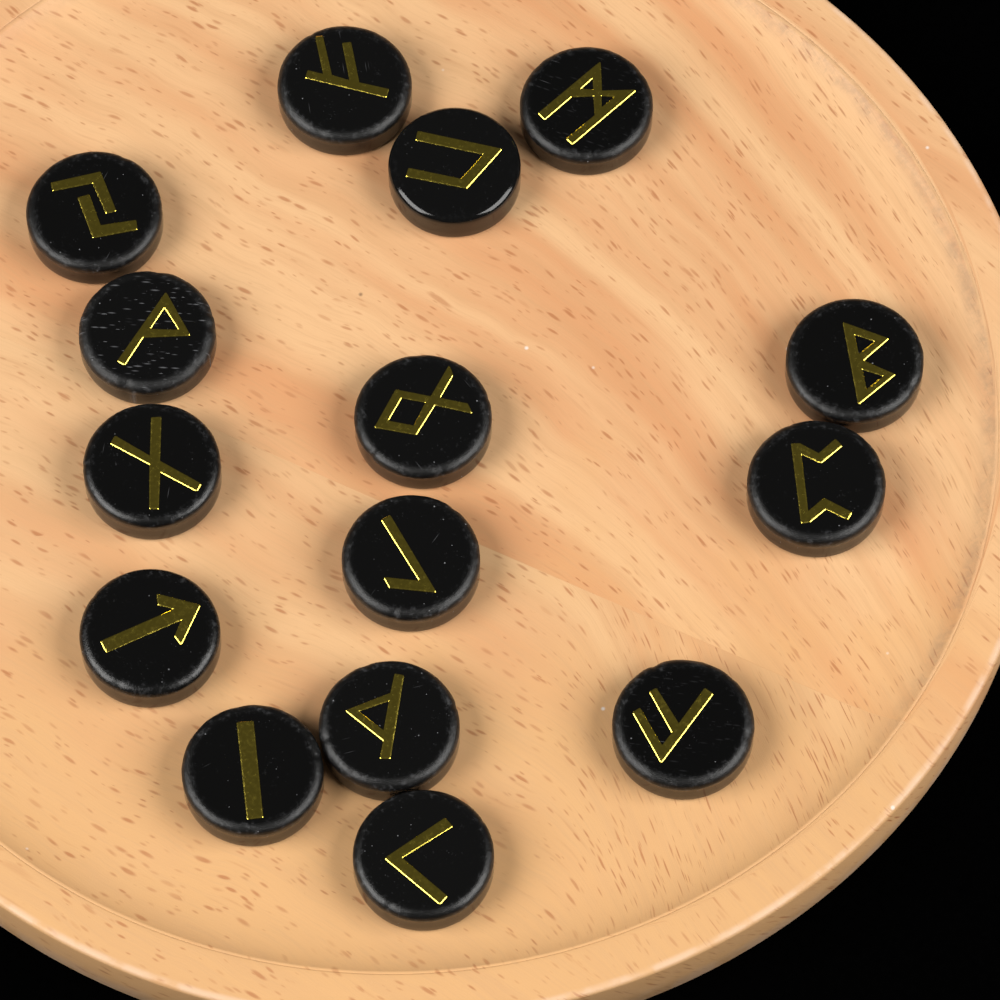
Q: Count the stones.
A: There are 15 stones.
